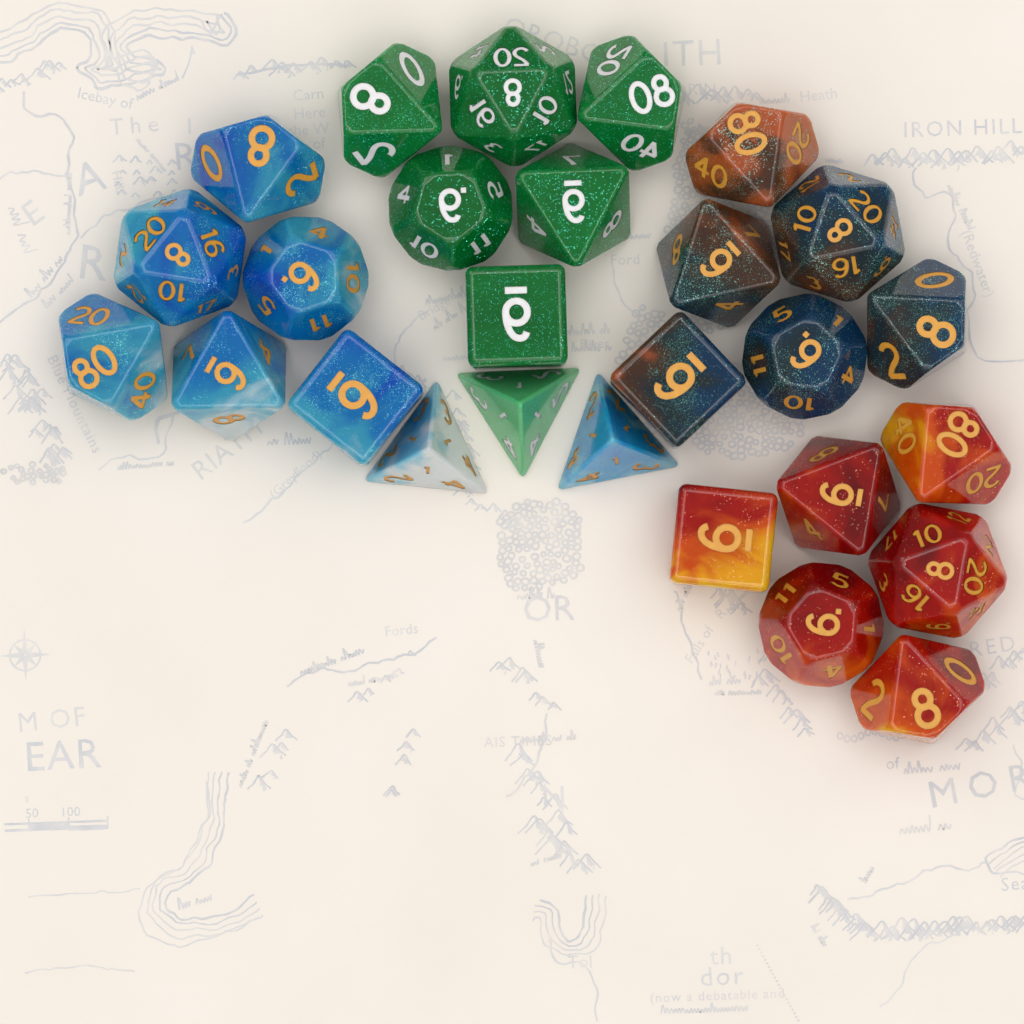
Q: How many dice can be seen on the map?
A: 27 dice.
